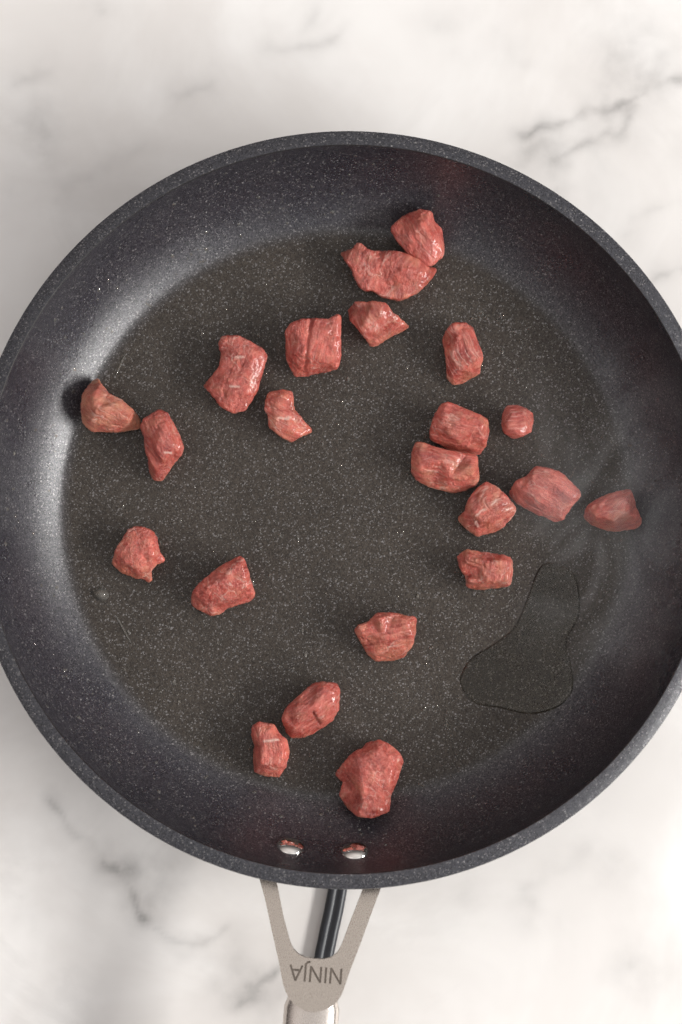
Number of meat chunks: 22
